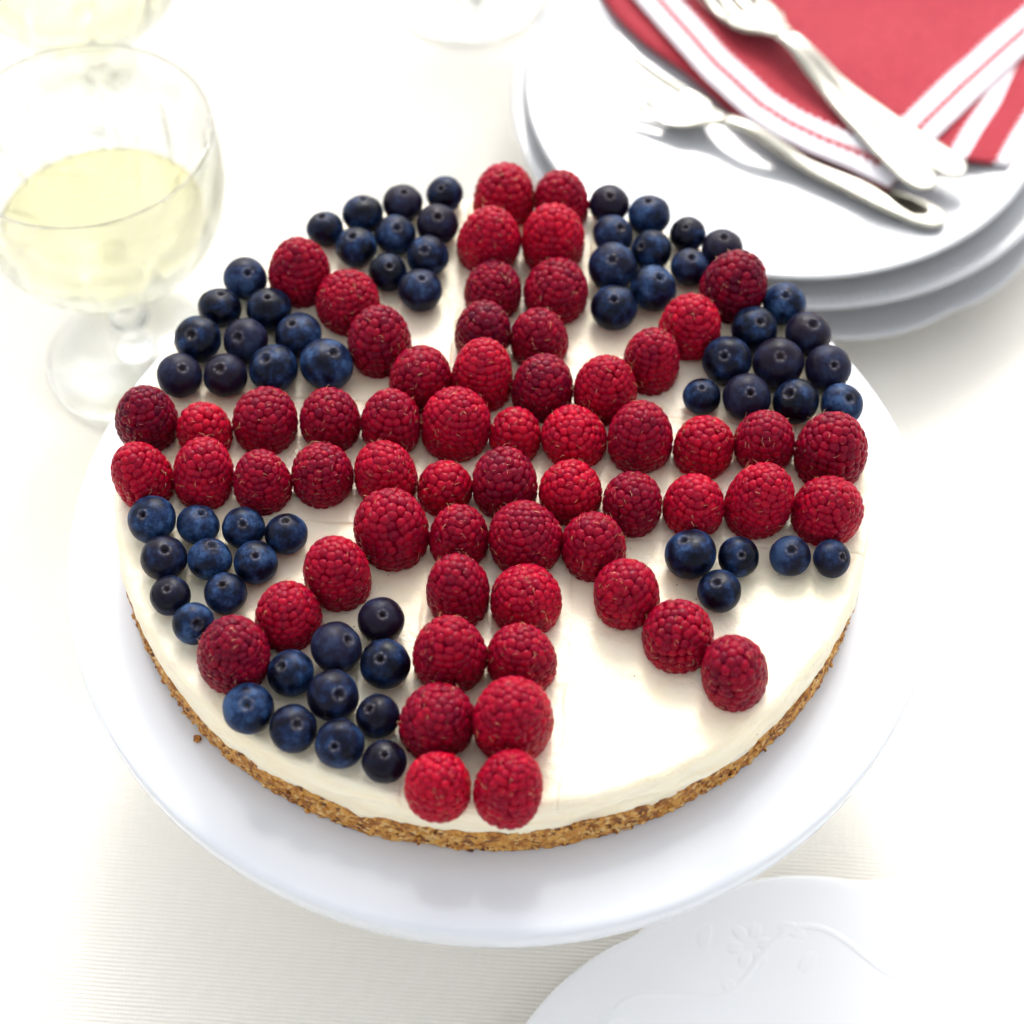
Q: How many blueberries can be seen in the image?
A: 65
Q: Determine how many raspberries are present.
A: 60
